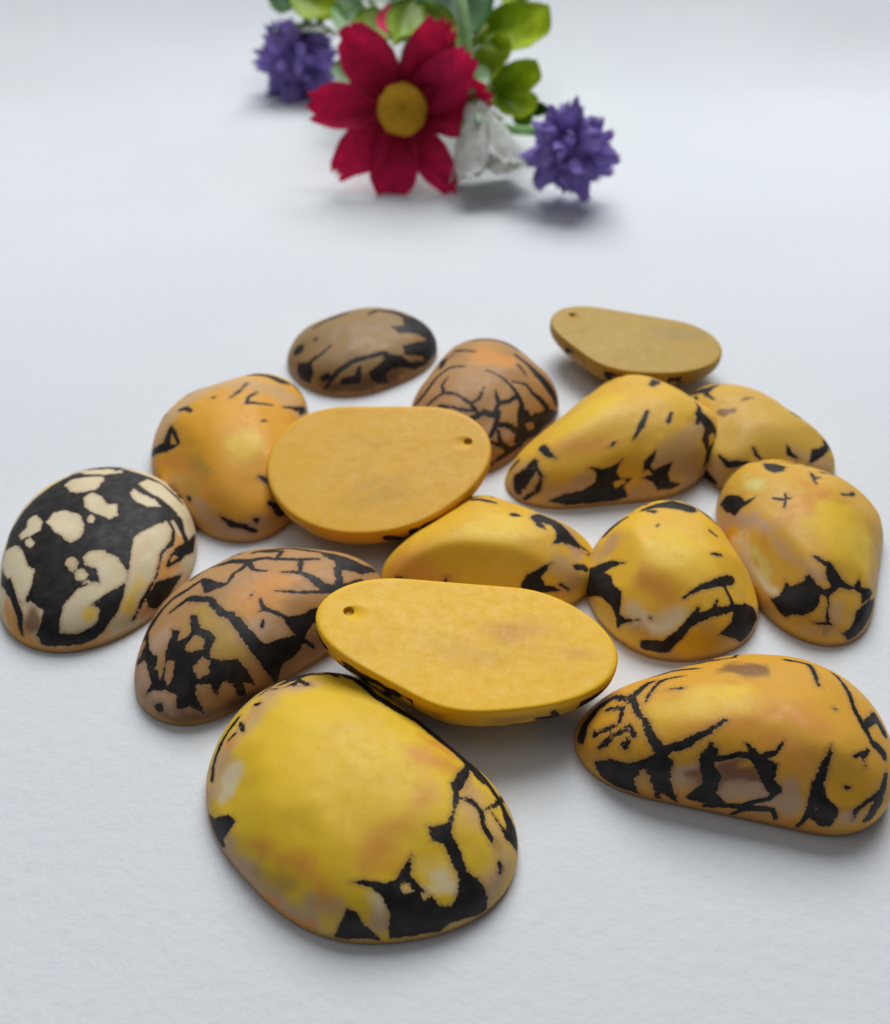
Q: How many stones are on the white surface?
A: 15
